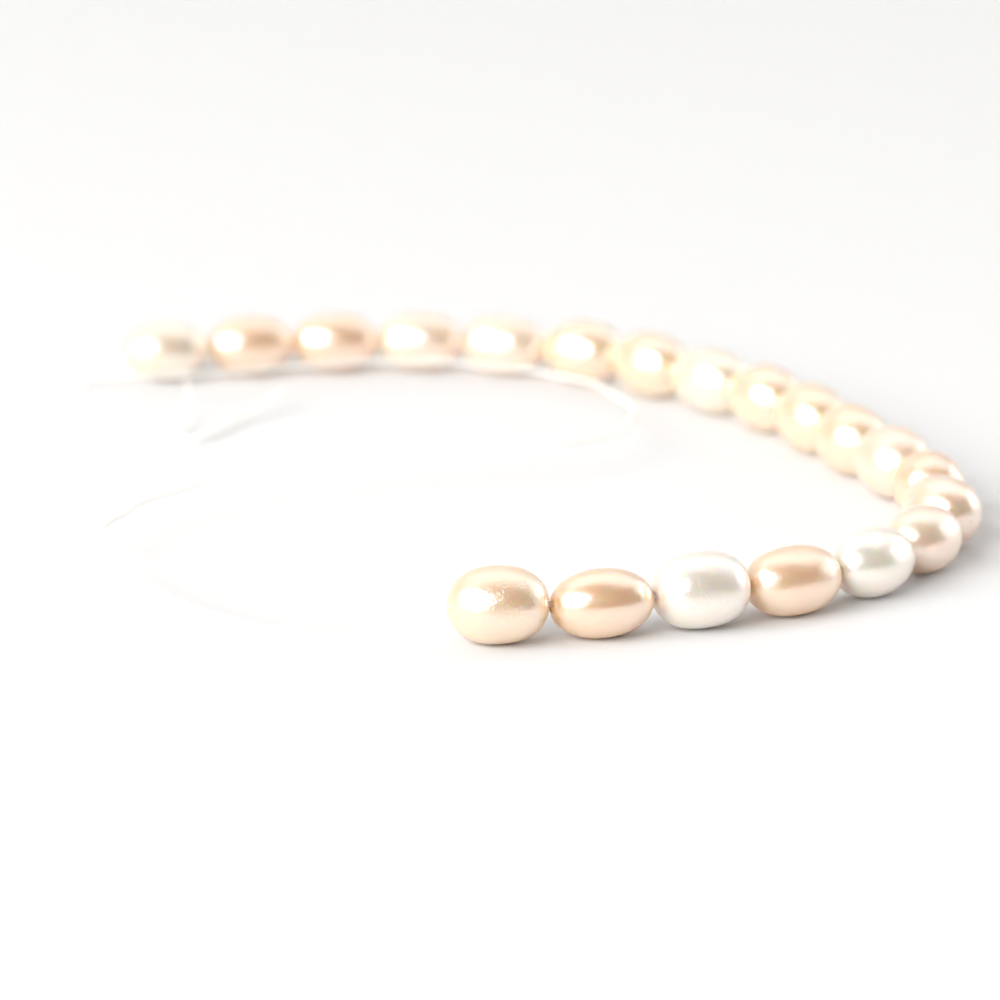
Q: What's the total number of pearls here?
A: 20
